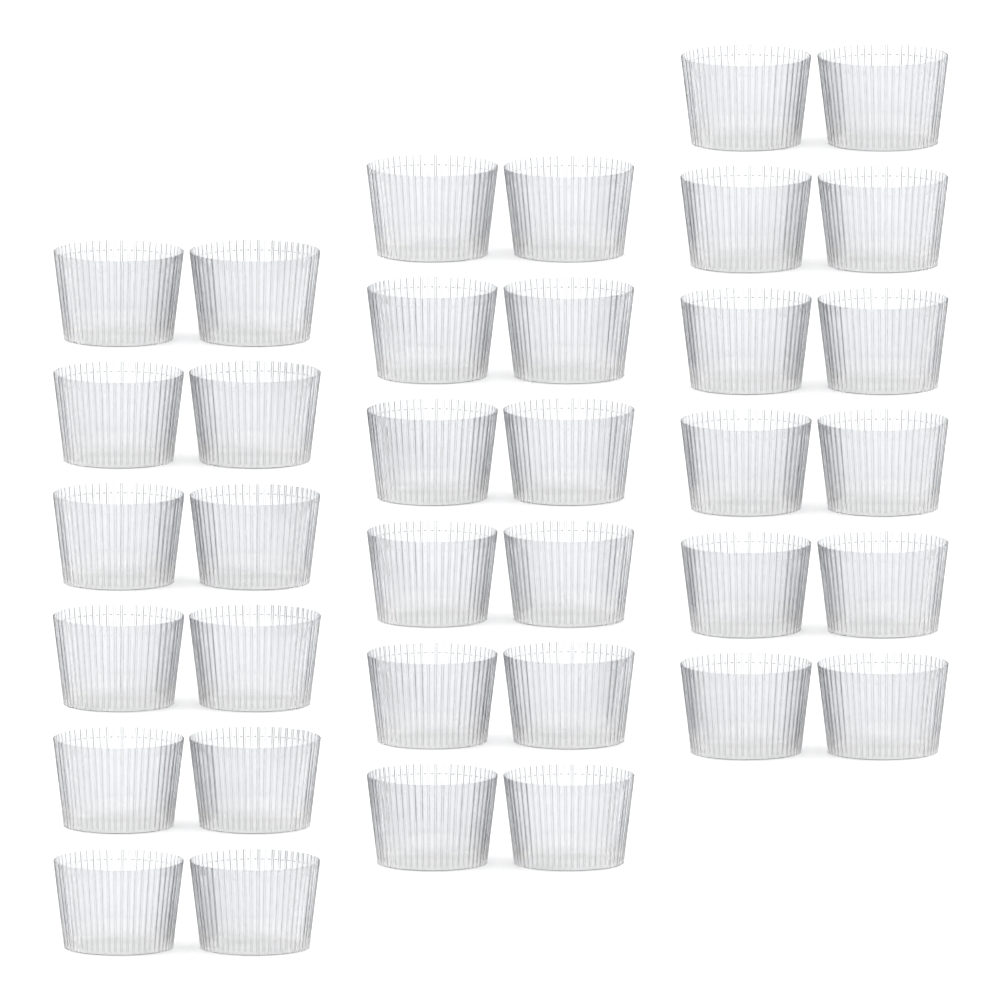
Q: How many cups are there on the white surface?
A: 36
